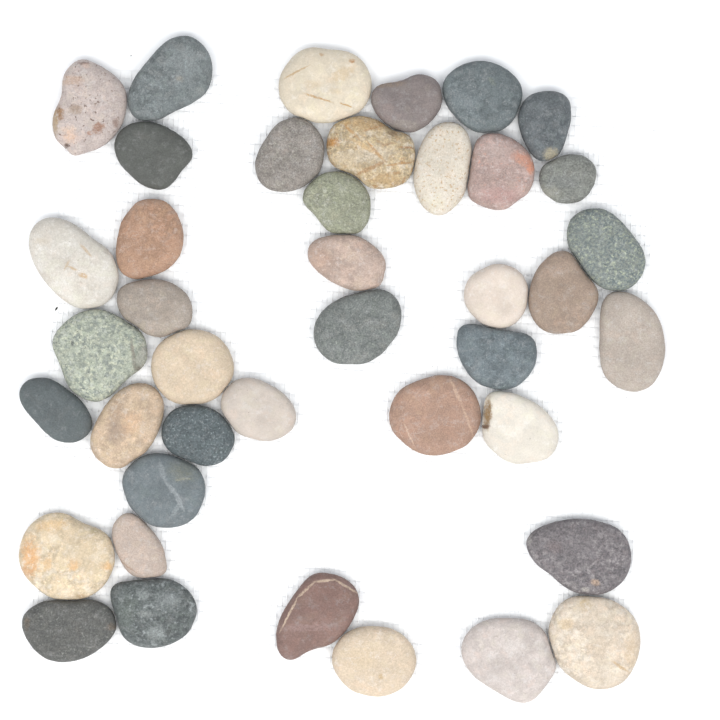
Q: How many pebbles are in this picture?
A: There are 41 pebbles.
